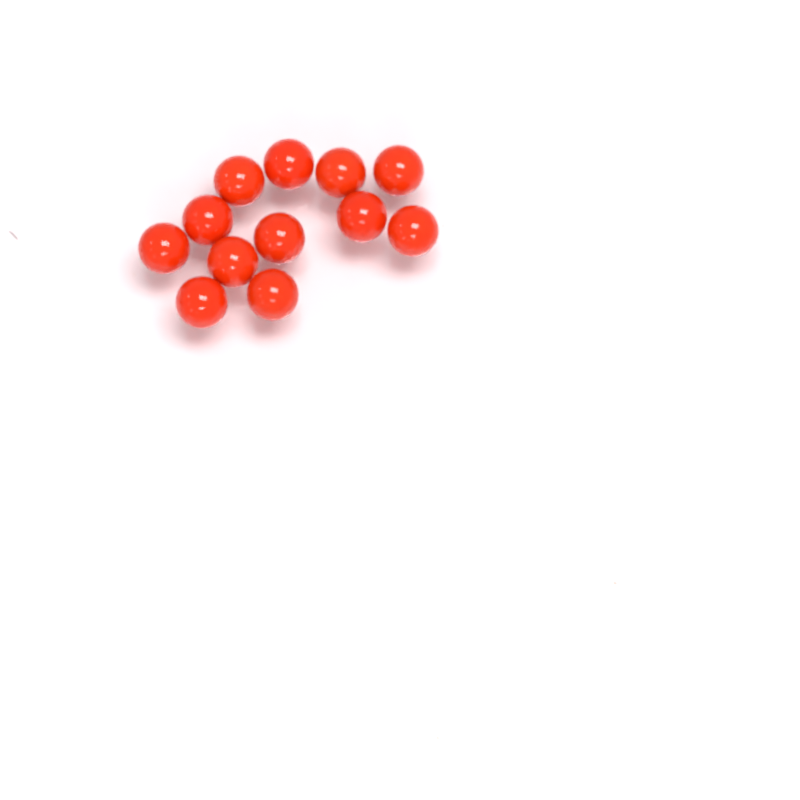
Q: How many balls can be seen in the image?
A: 12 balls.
